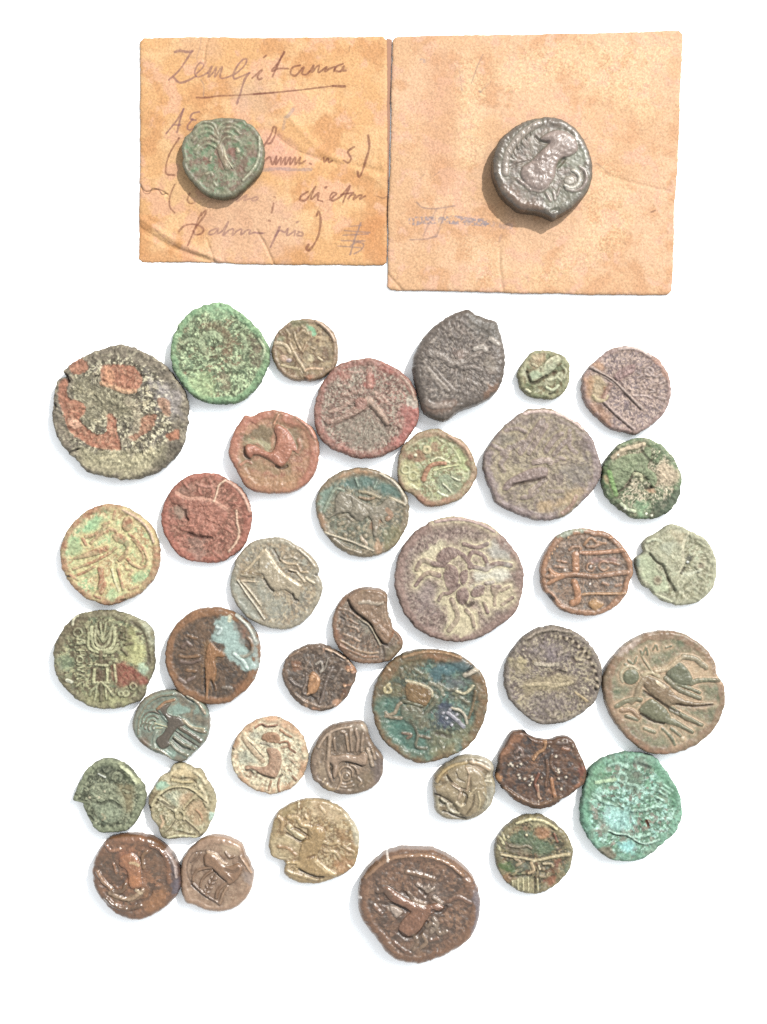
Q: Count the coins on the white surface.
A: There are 40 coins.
